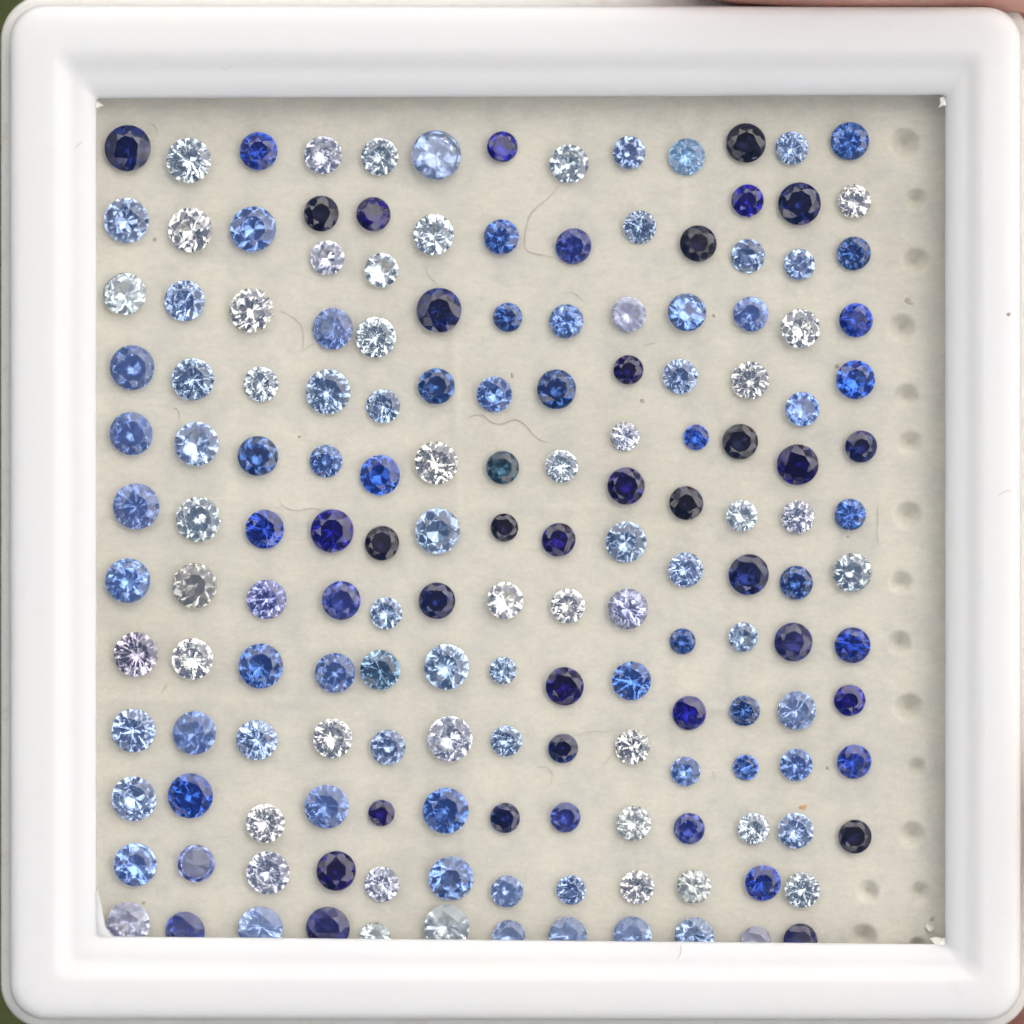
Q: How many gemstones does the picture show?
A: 164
